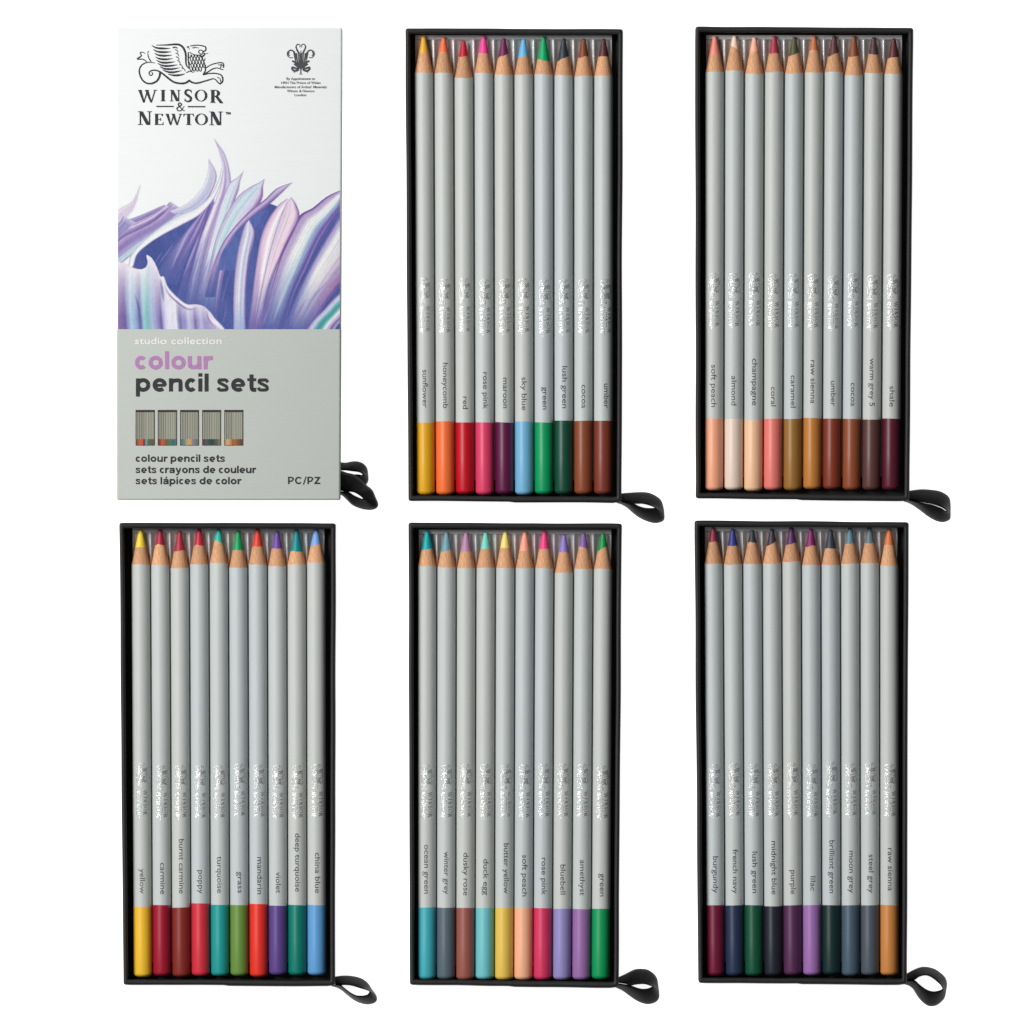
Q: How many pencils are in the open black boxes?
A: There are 50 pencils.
